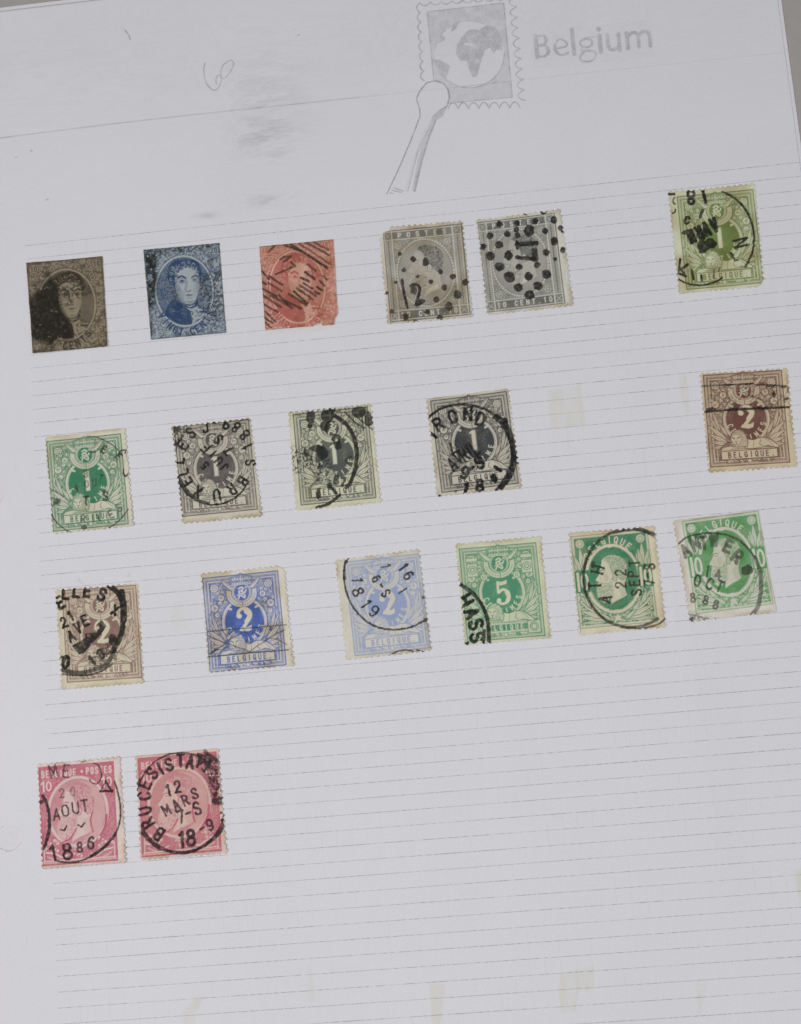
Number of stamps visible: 19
